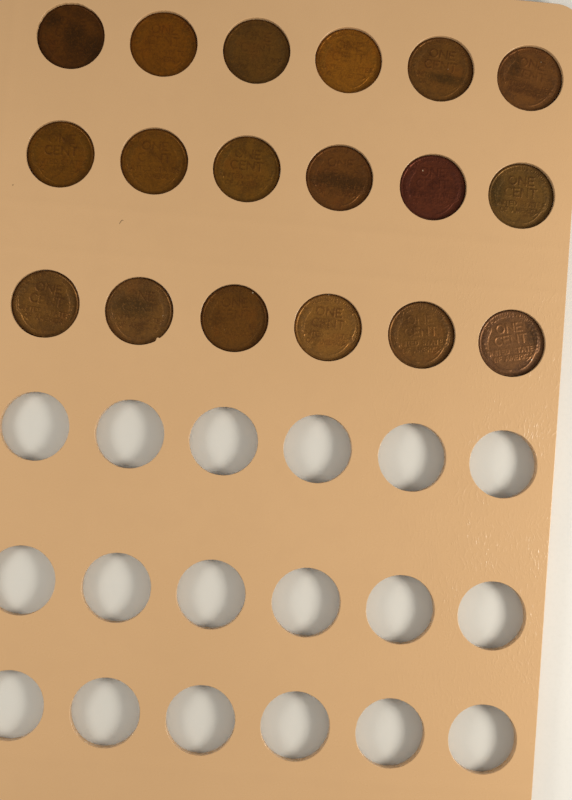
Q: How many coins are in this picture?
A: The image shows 18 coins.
